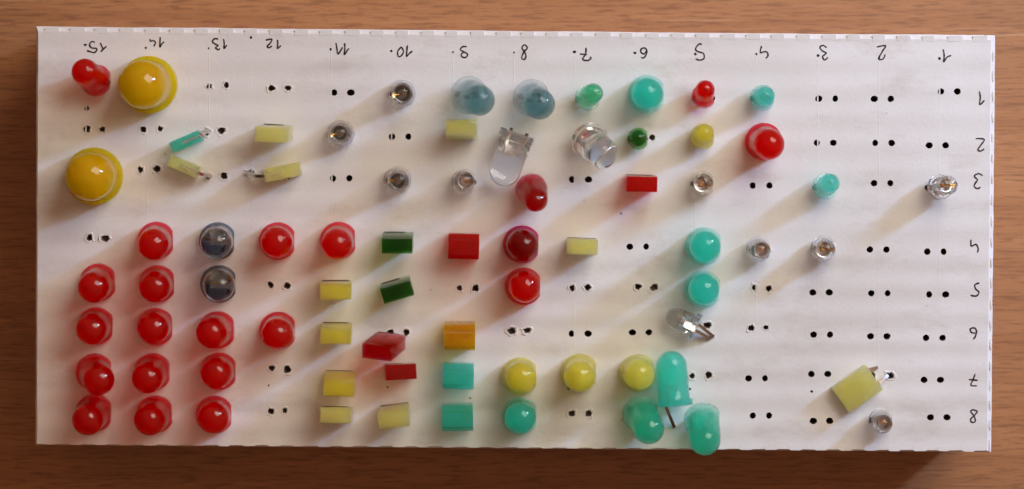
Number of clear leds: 12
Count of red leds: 25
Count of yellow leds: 17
